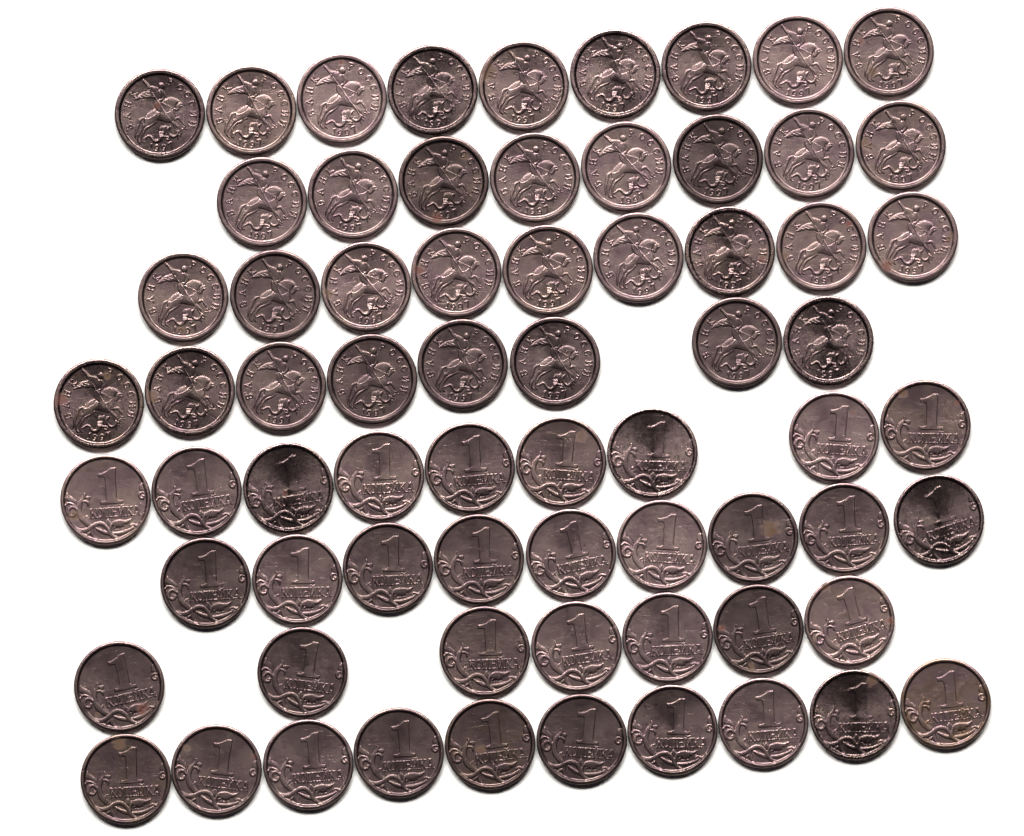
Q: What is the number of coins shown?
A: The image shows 69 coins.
